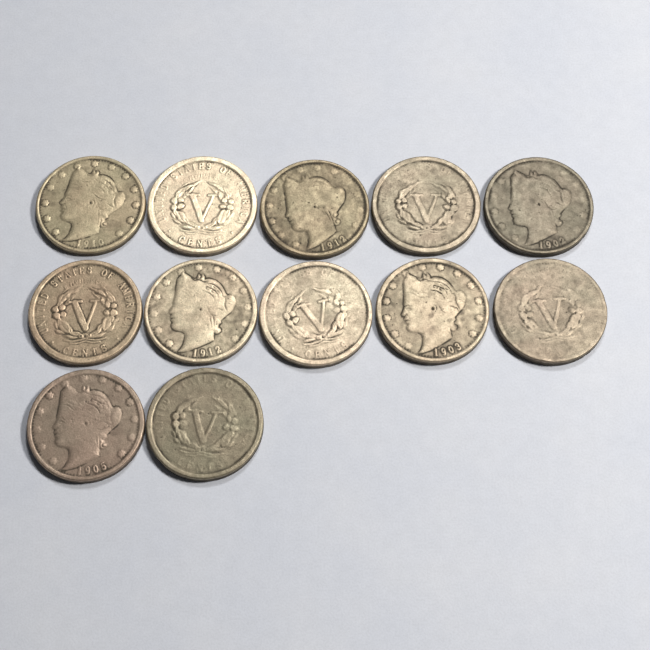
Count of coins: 12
